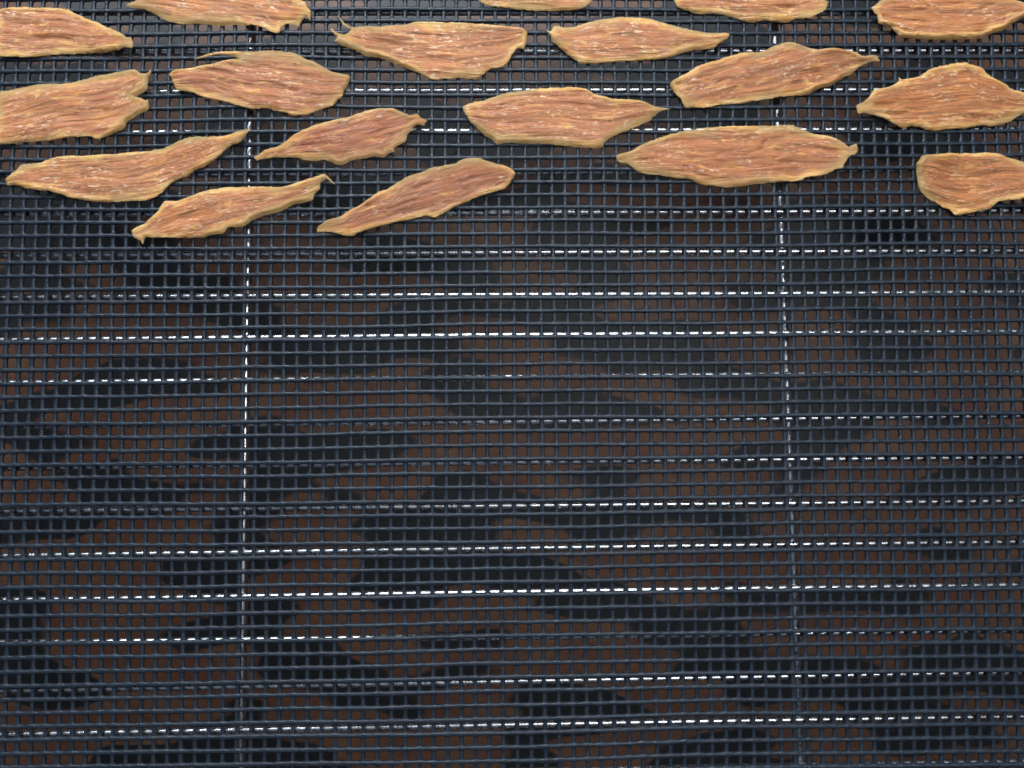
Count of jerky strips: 18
